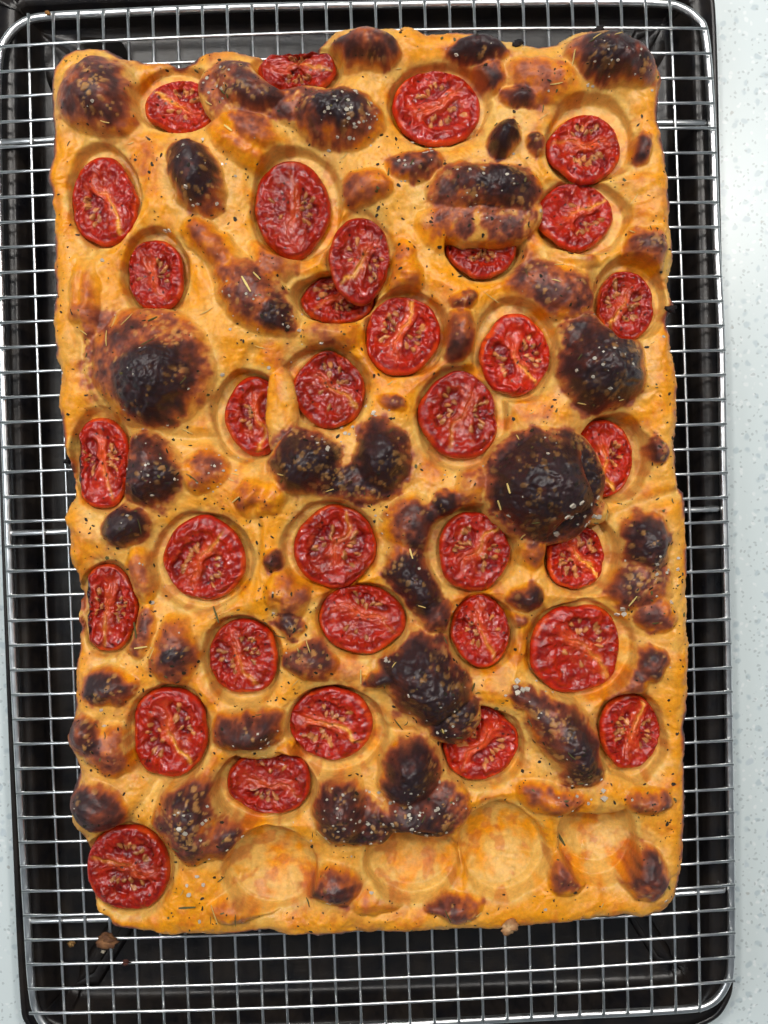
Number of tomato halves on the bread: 34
